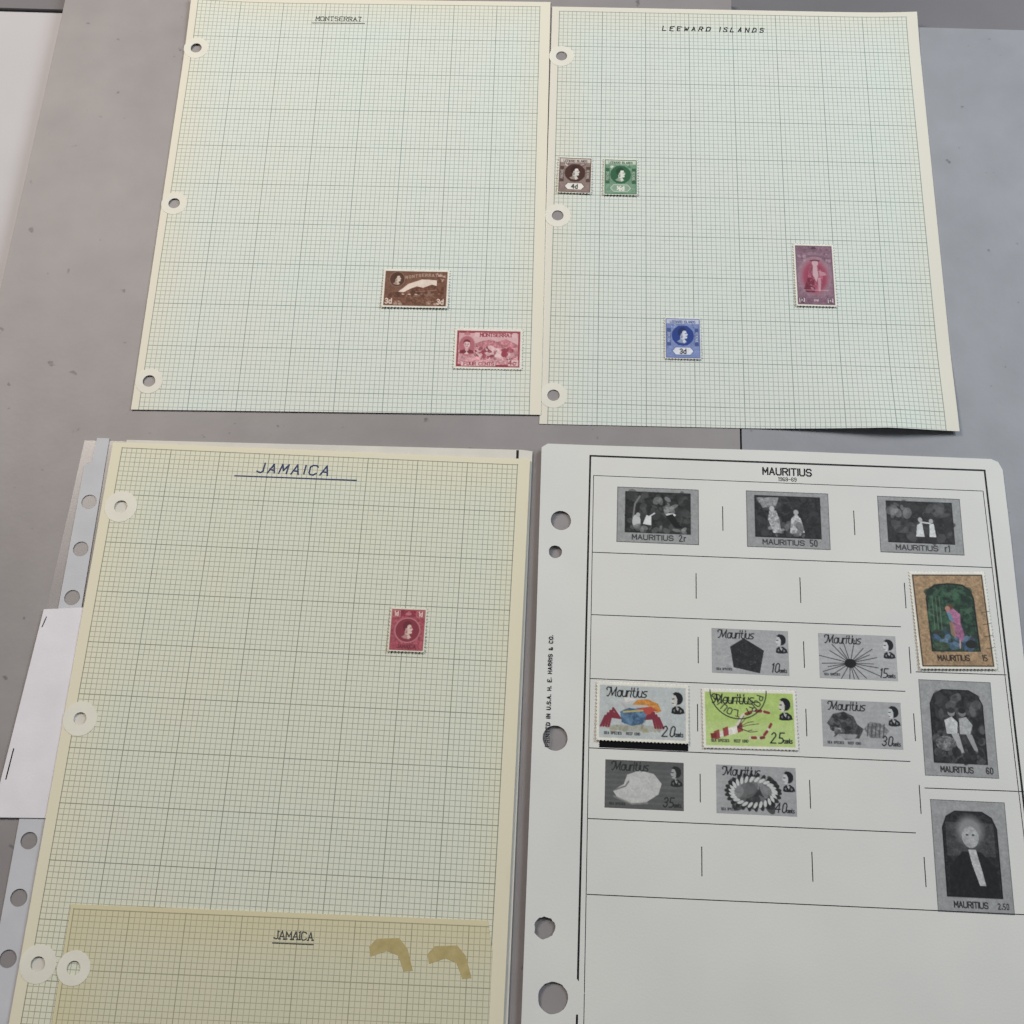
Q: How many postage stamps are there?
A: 10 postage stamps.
